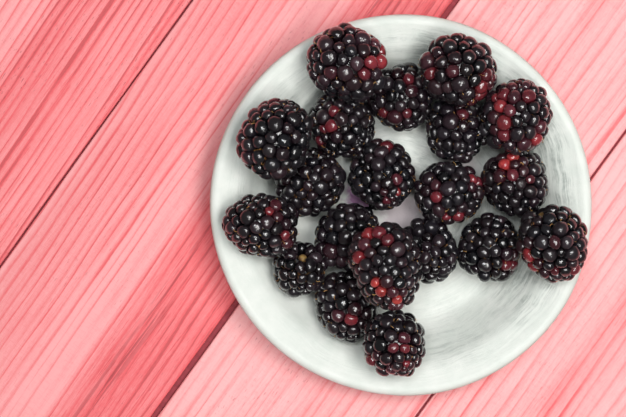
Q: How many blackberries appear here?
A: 20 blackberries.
